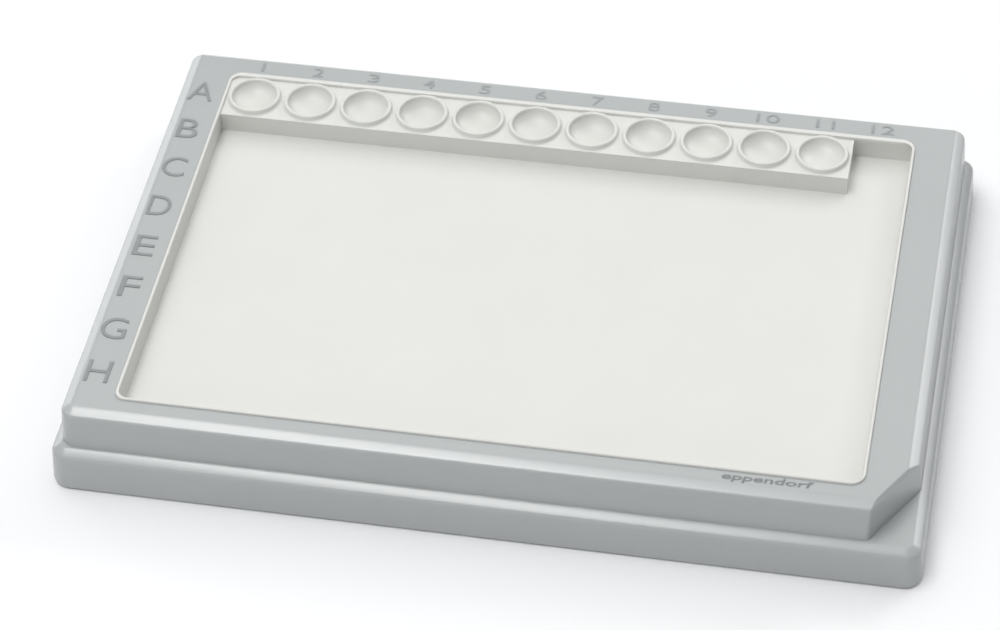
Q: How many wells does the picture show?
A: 11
